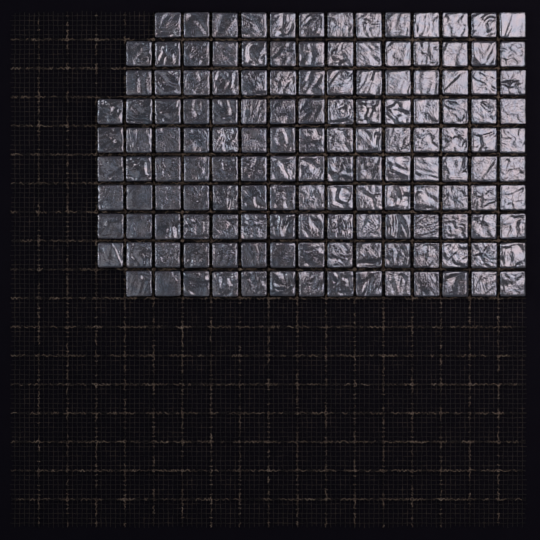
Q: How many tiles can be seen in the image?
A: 145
